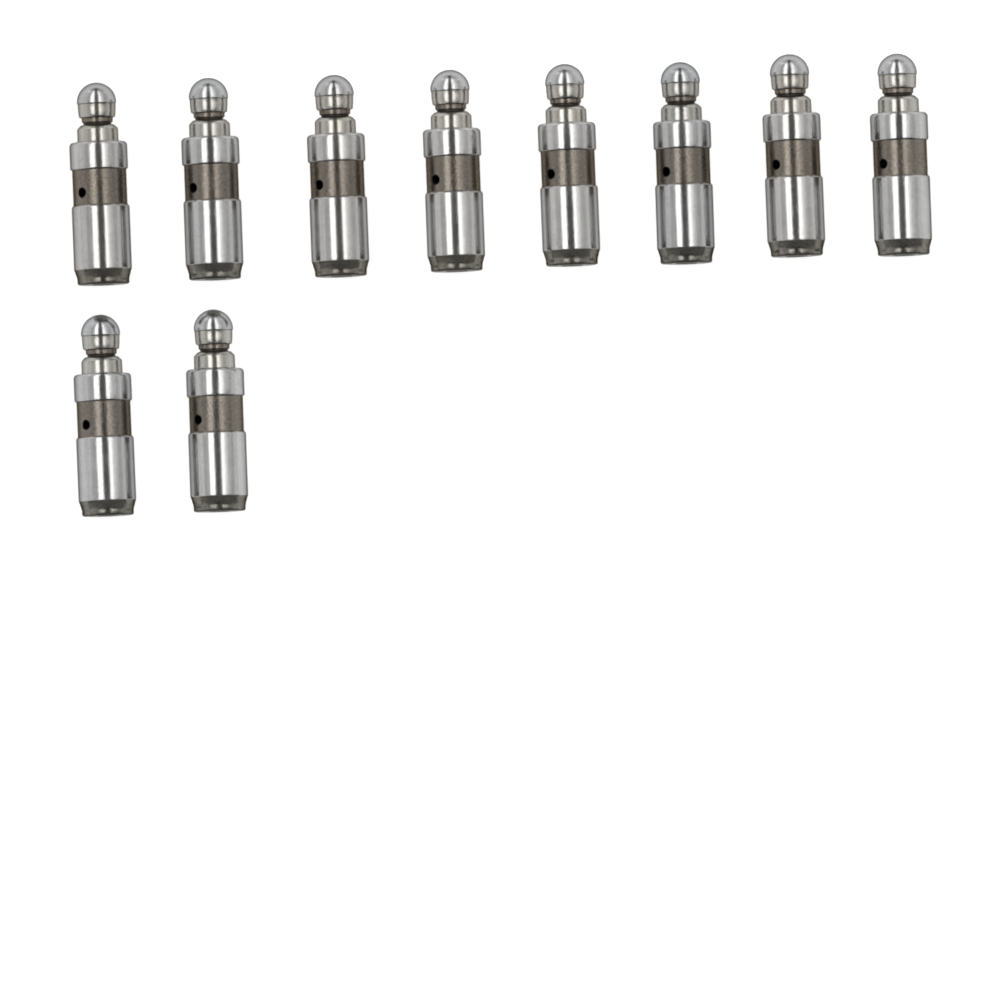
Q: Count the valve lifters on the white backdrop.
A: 10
